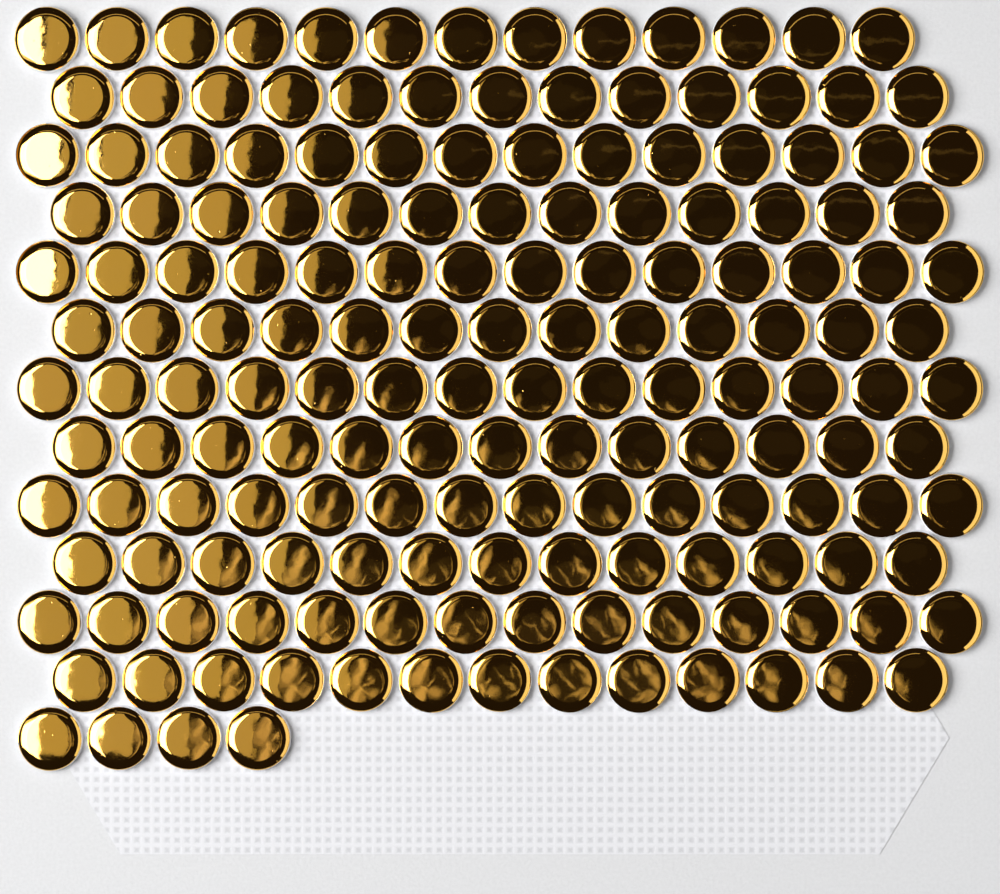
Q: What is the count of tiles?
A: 165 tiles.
